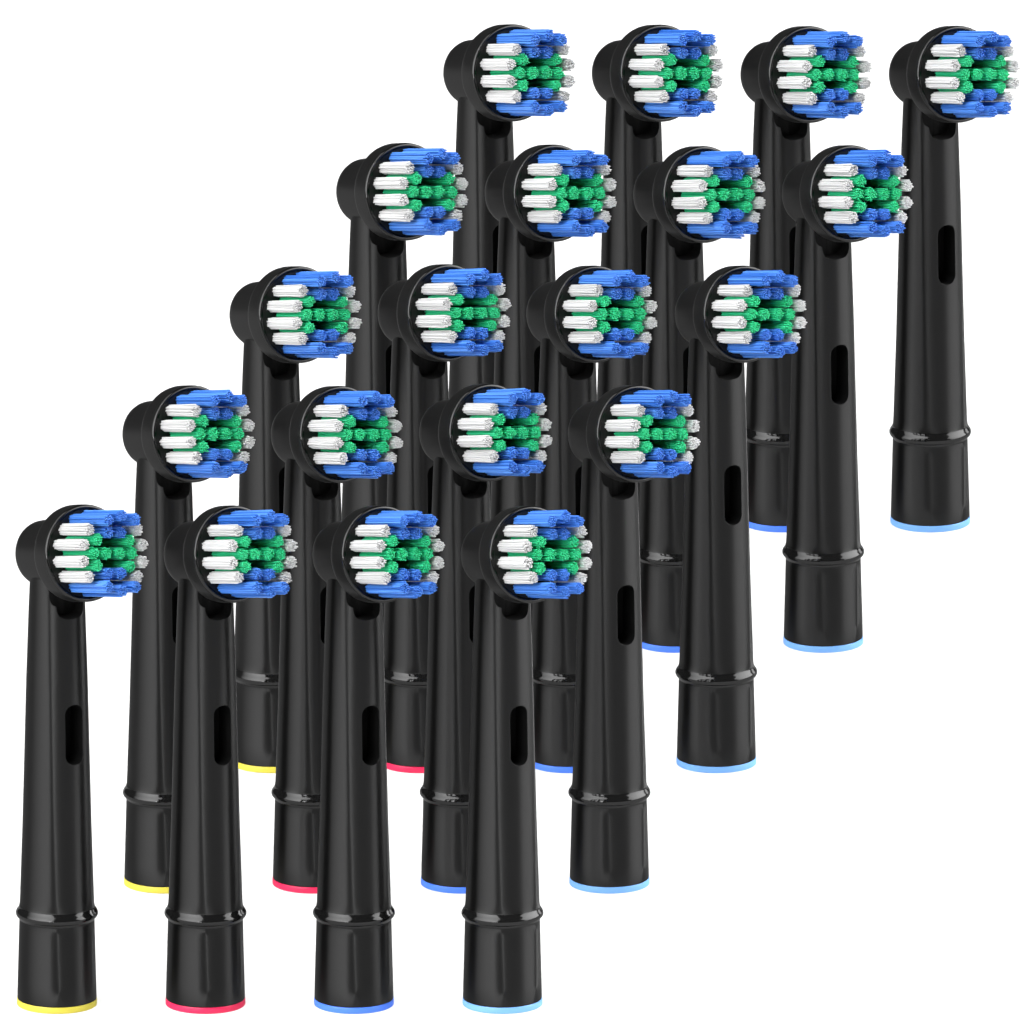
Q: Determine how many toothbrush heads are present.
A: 20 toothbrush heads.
